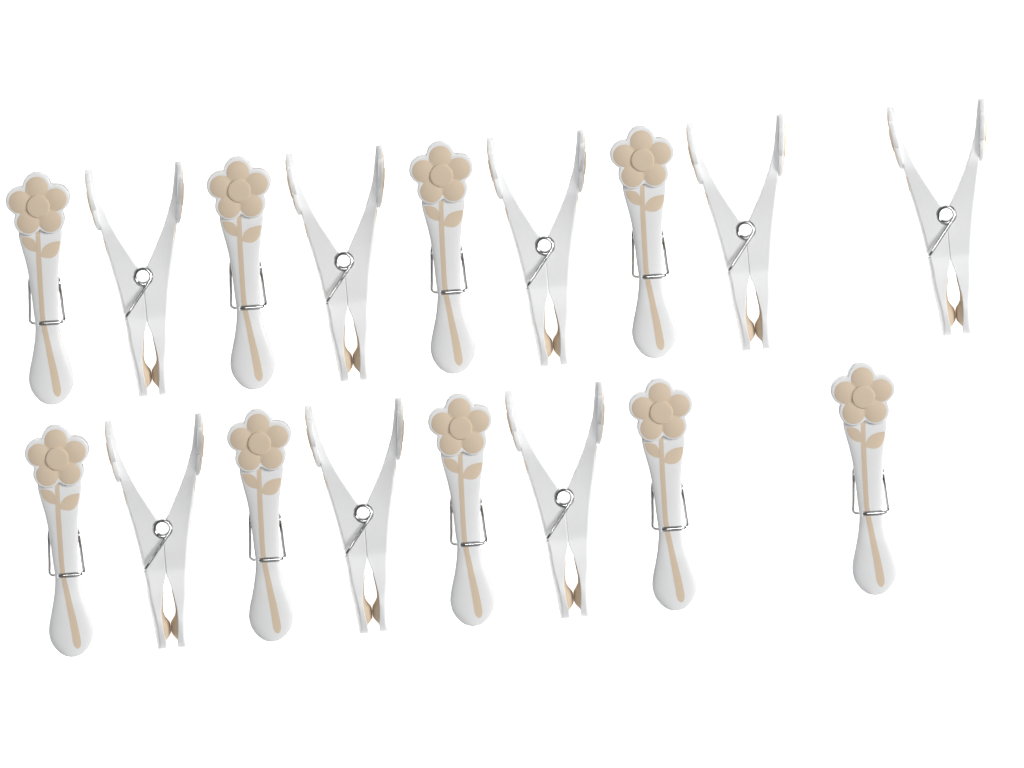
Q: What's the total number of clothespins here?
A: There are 17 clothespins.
